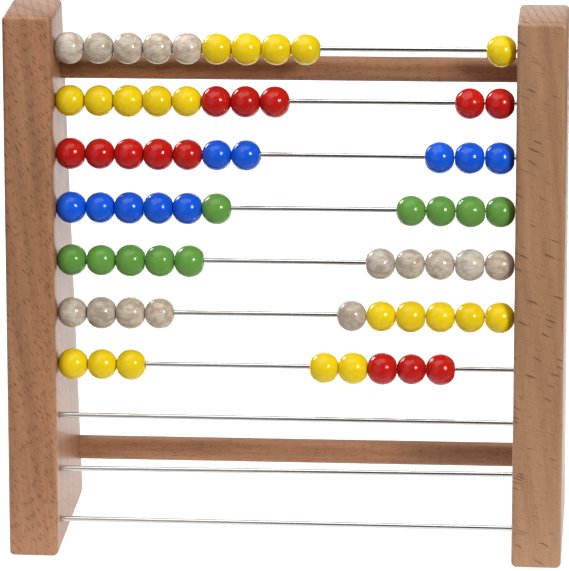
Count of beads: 68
